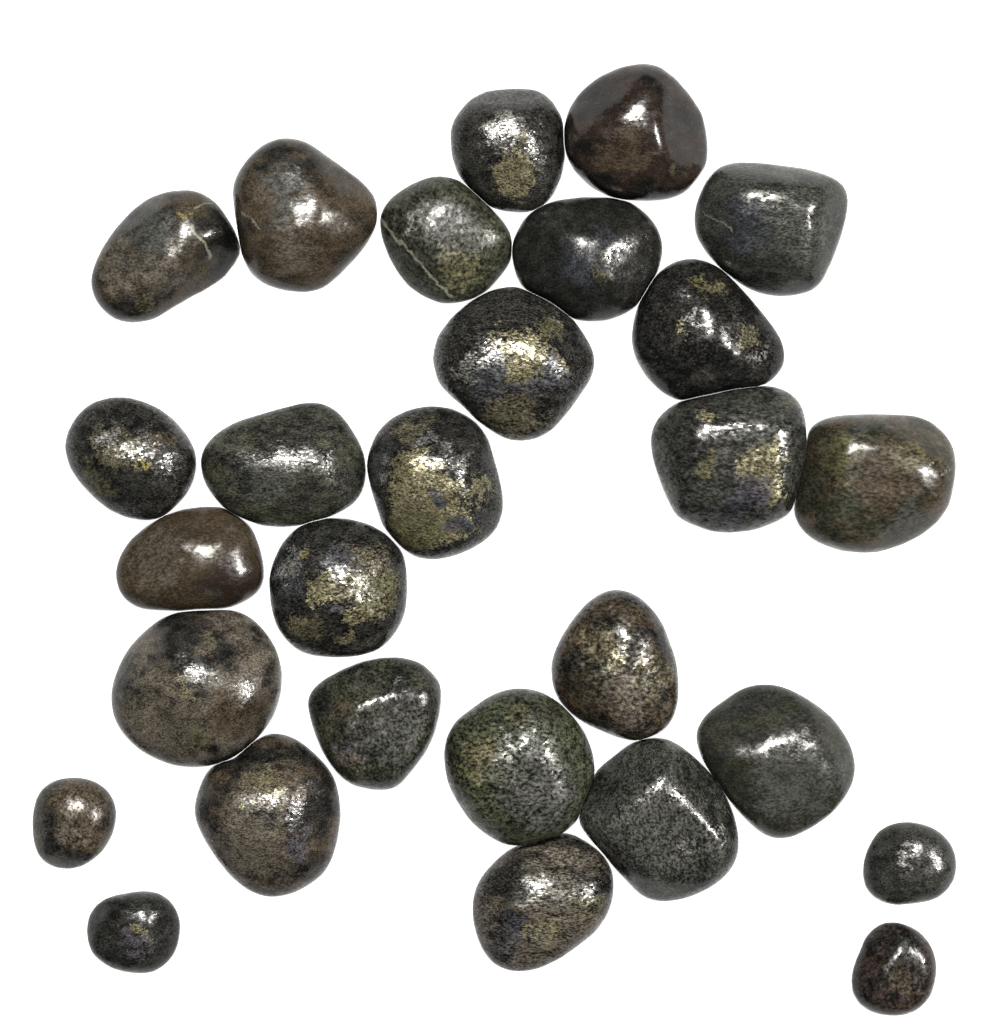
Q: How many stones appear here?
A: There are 28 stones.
